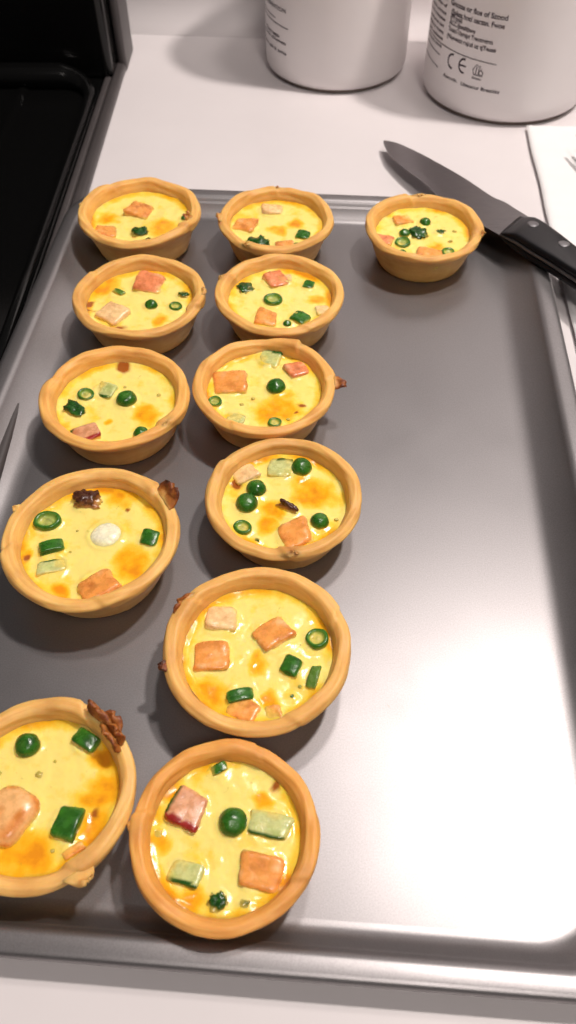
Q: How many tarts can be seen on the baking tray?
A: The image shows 12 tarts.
